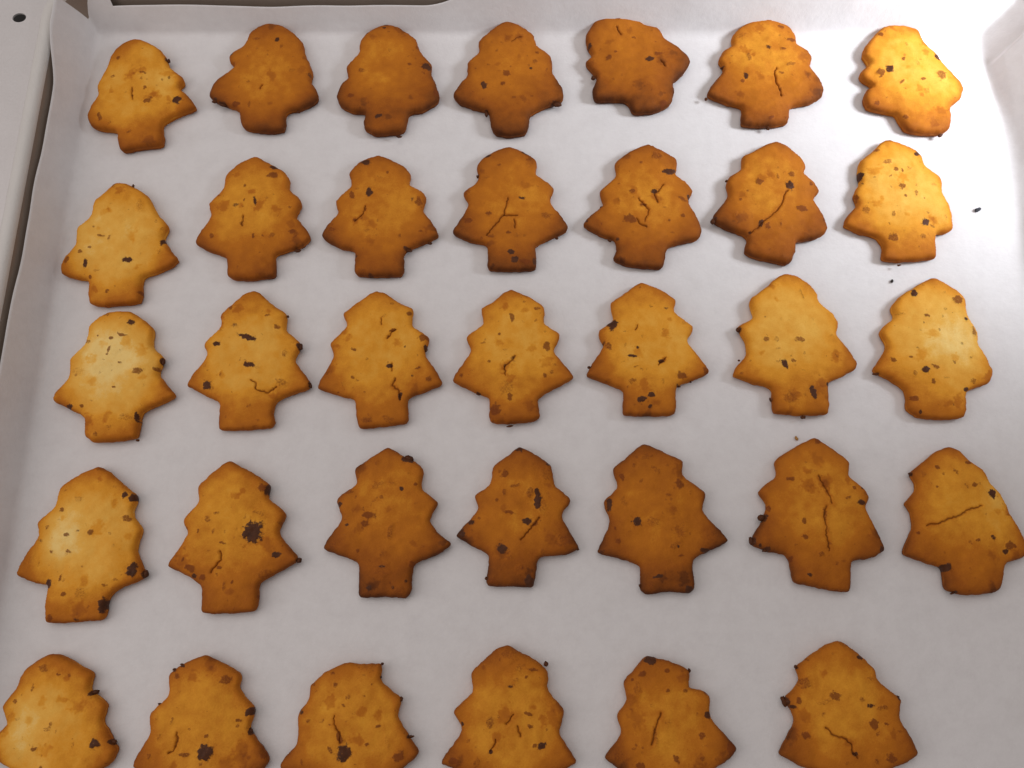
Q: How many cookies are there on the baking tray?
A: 34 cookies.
